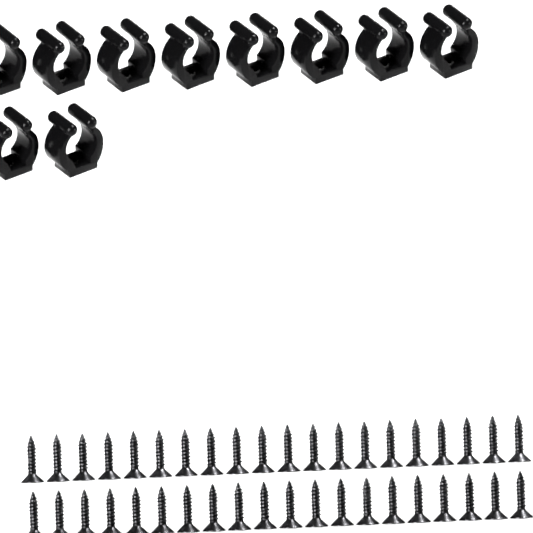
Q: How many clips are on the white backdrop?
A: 10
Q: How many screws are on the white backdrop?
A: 40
